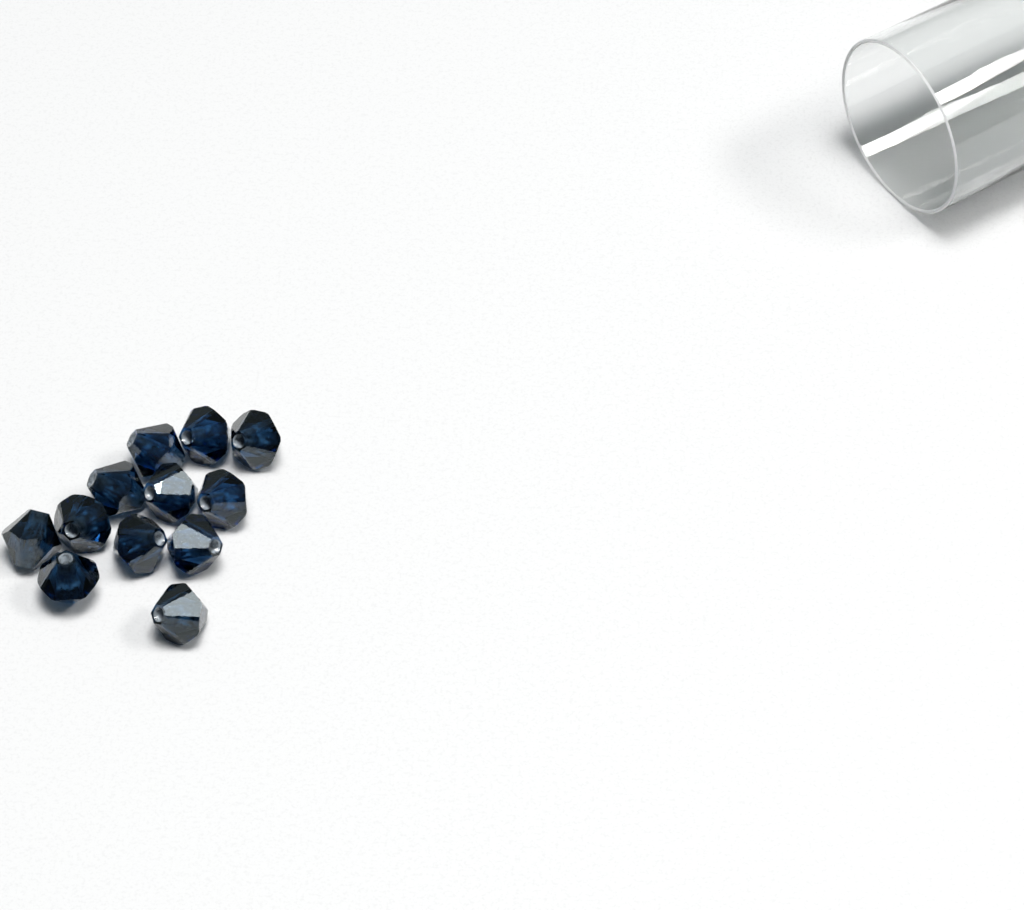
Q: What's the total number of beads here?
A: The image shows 12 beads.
